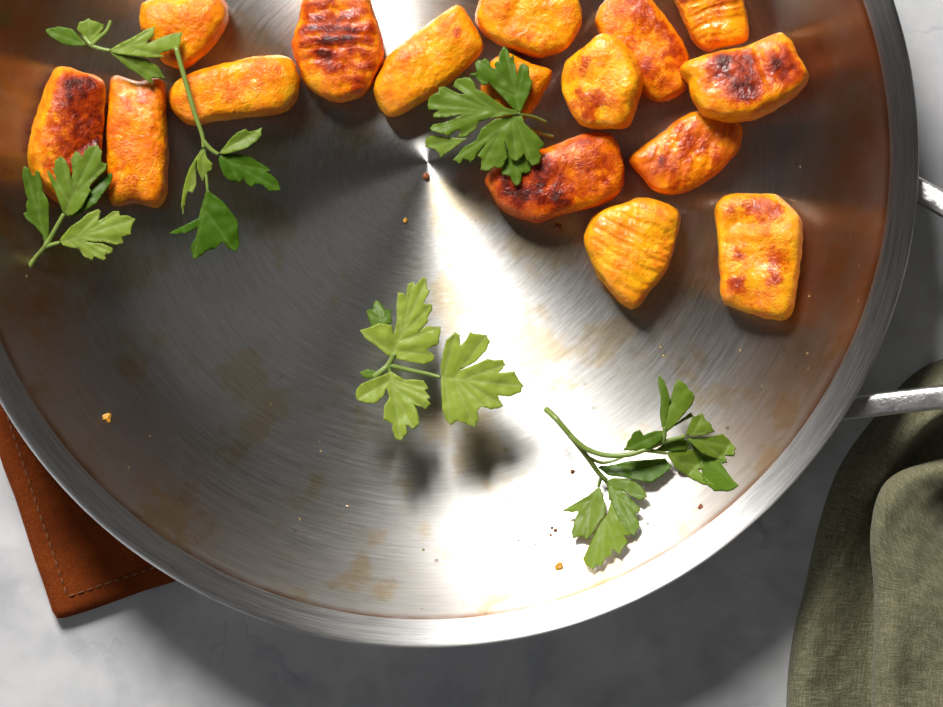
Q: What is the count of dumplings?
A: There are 16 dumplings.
